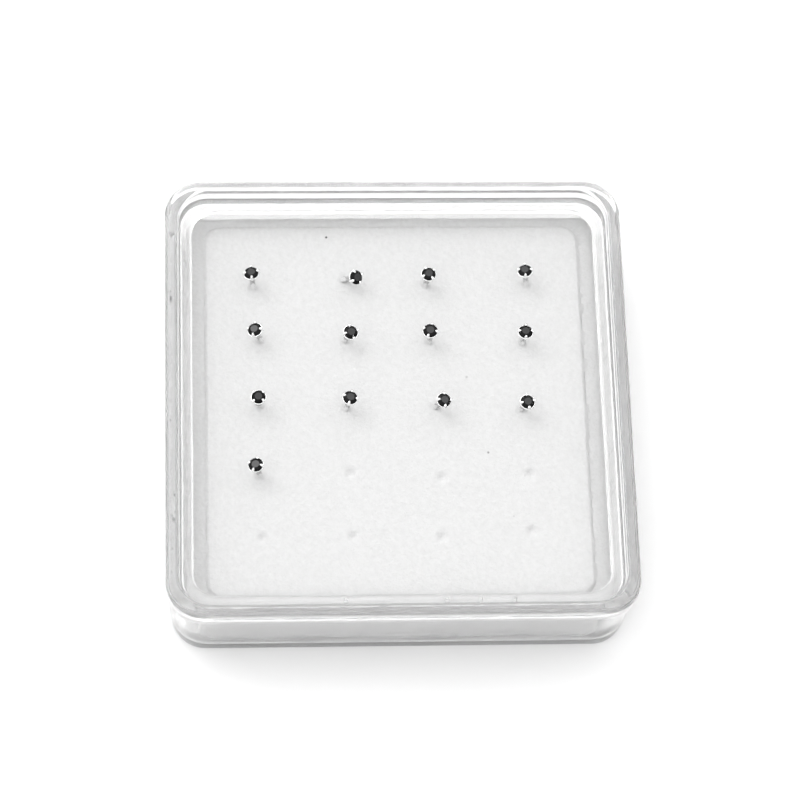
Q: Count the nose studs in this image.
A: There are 13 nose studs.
